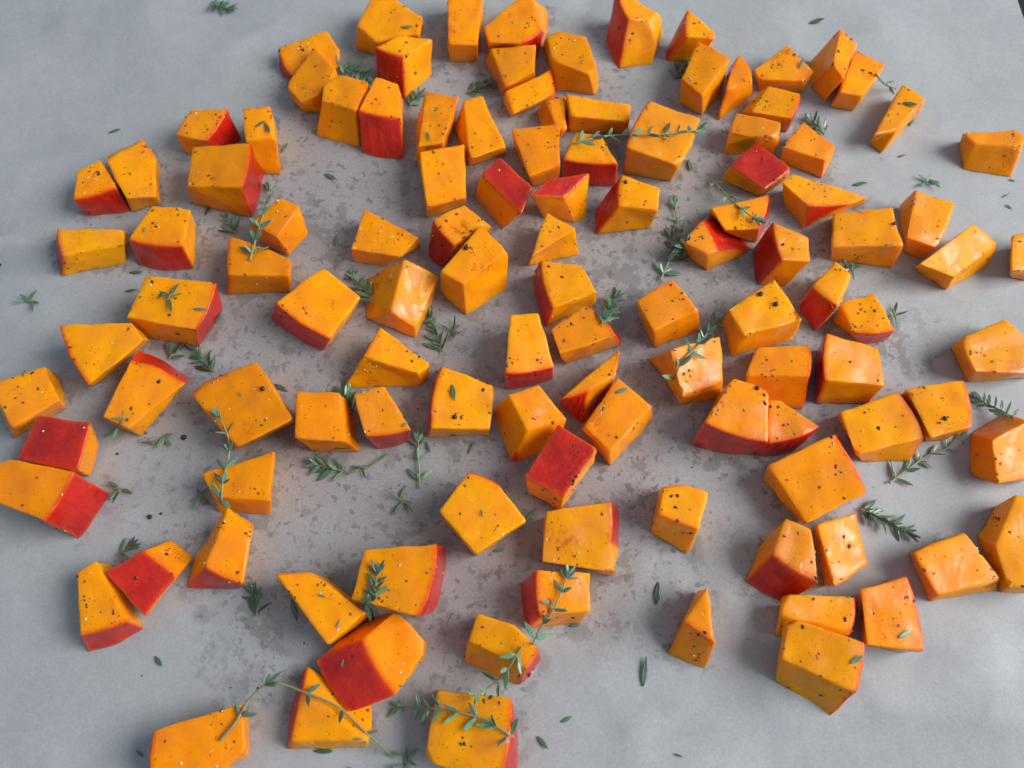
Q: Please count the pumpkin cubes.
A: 113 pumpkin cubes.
